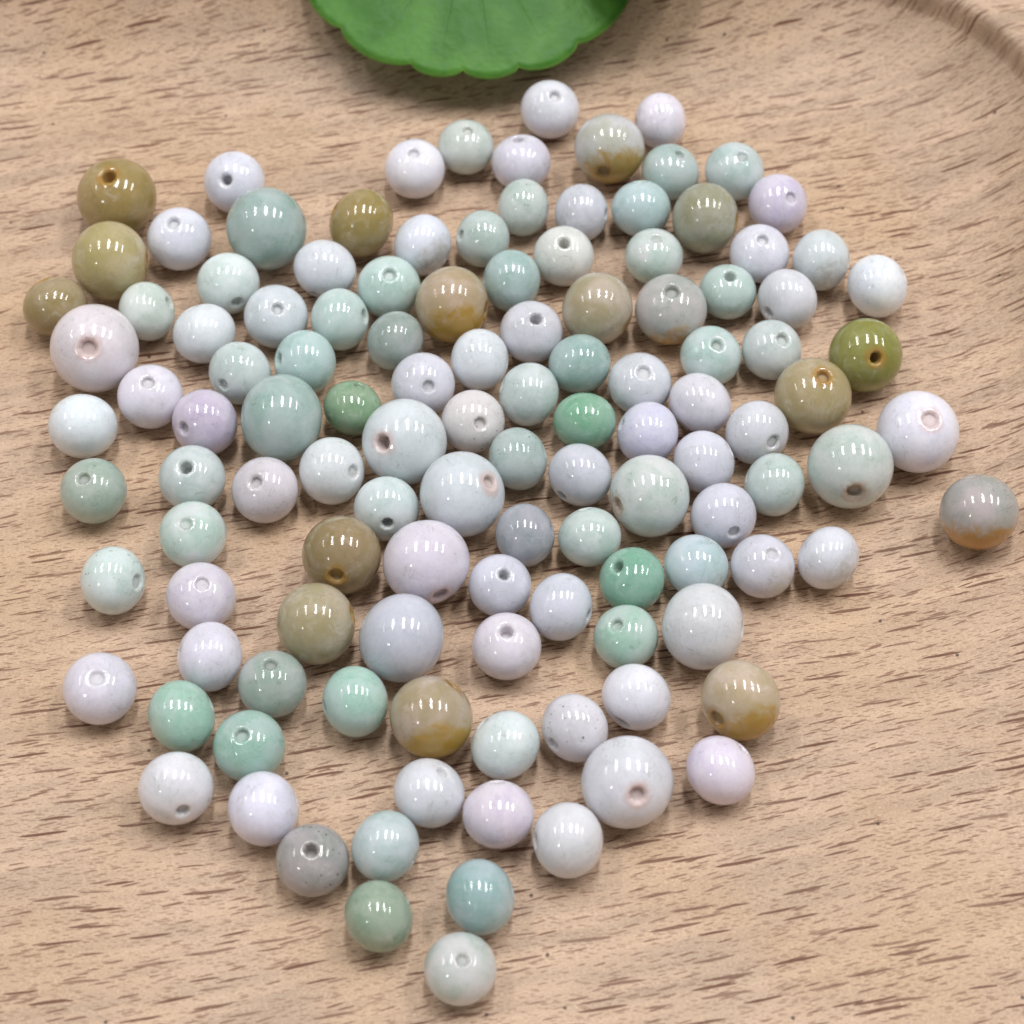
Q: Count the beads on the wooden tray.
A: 121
